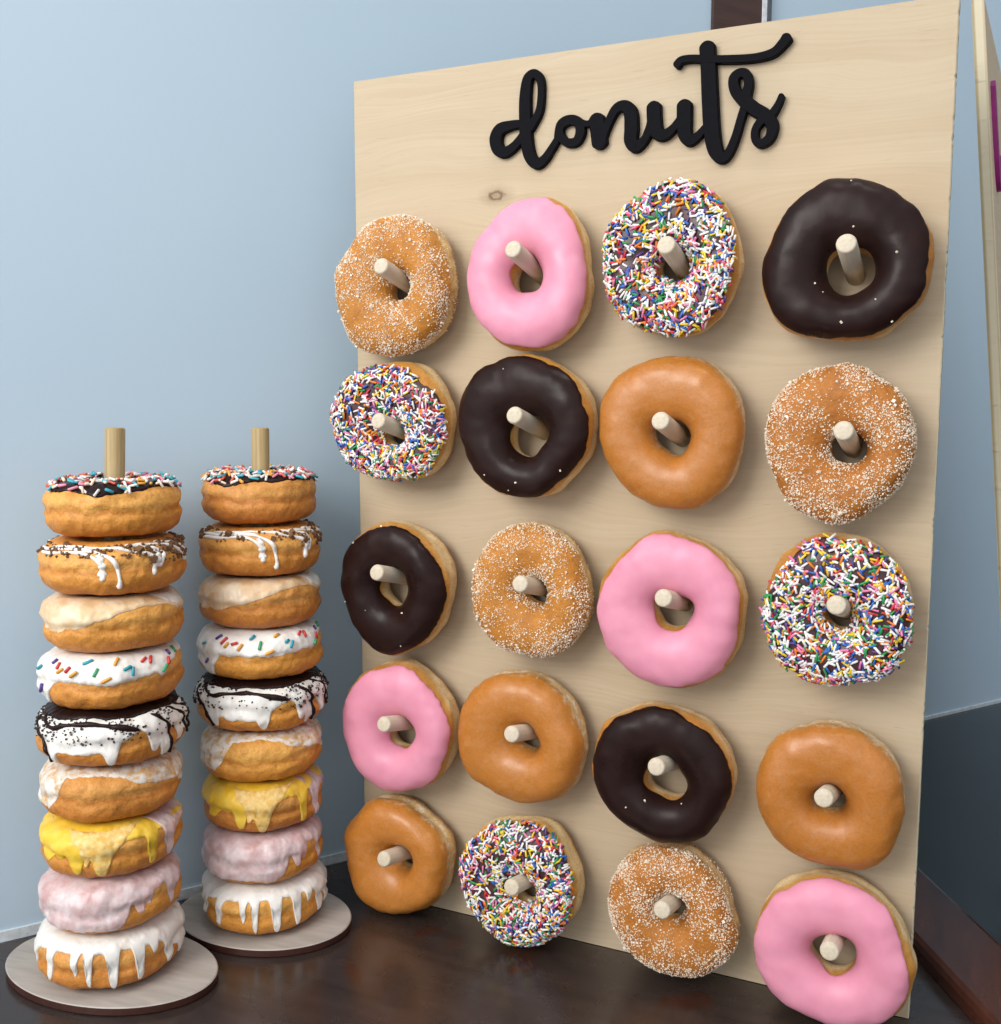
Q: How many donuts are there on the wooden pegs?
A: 38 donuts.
